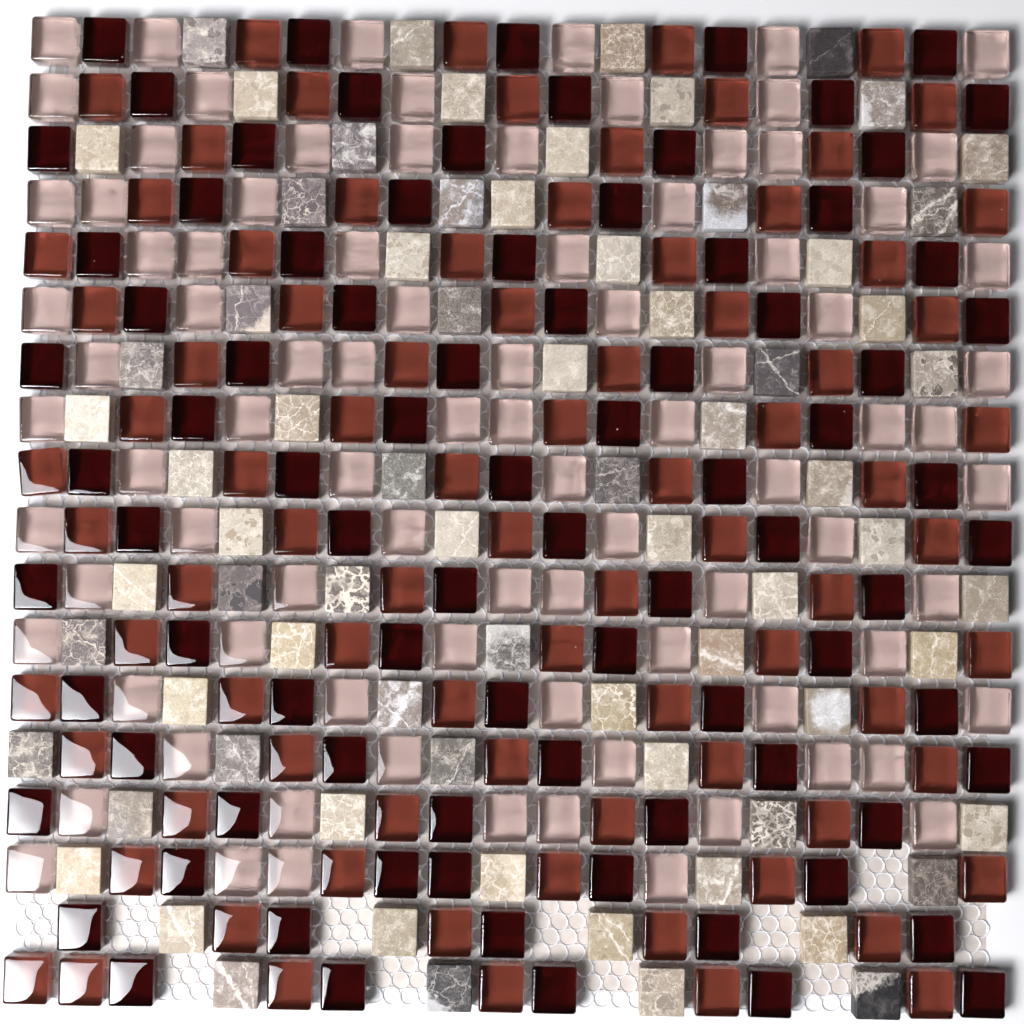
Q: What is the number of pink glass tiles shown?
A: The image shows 88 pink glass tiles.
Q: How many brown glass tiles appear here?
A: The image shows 84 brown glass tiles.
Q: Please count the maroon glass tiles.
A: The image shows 86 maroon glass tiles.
